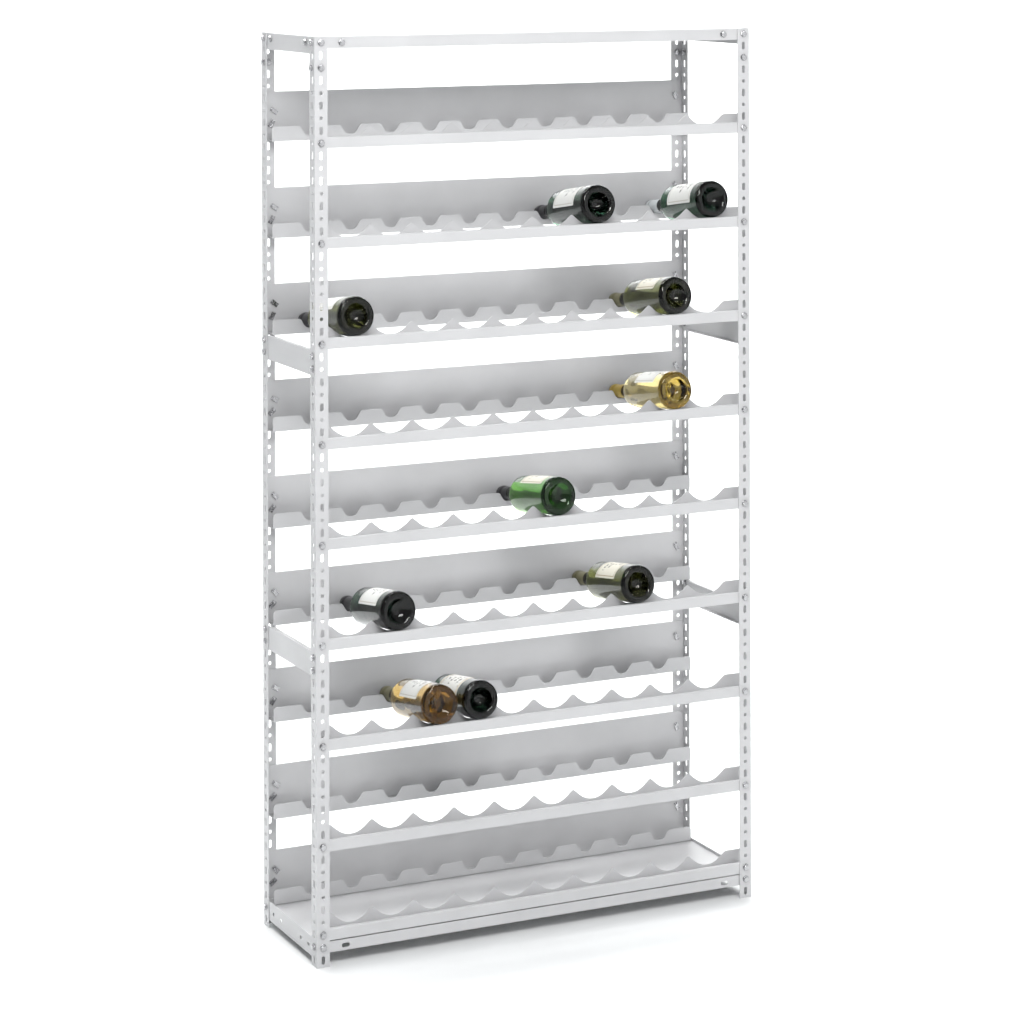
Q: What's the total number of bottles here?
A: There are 10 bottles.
